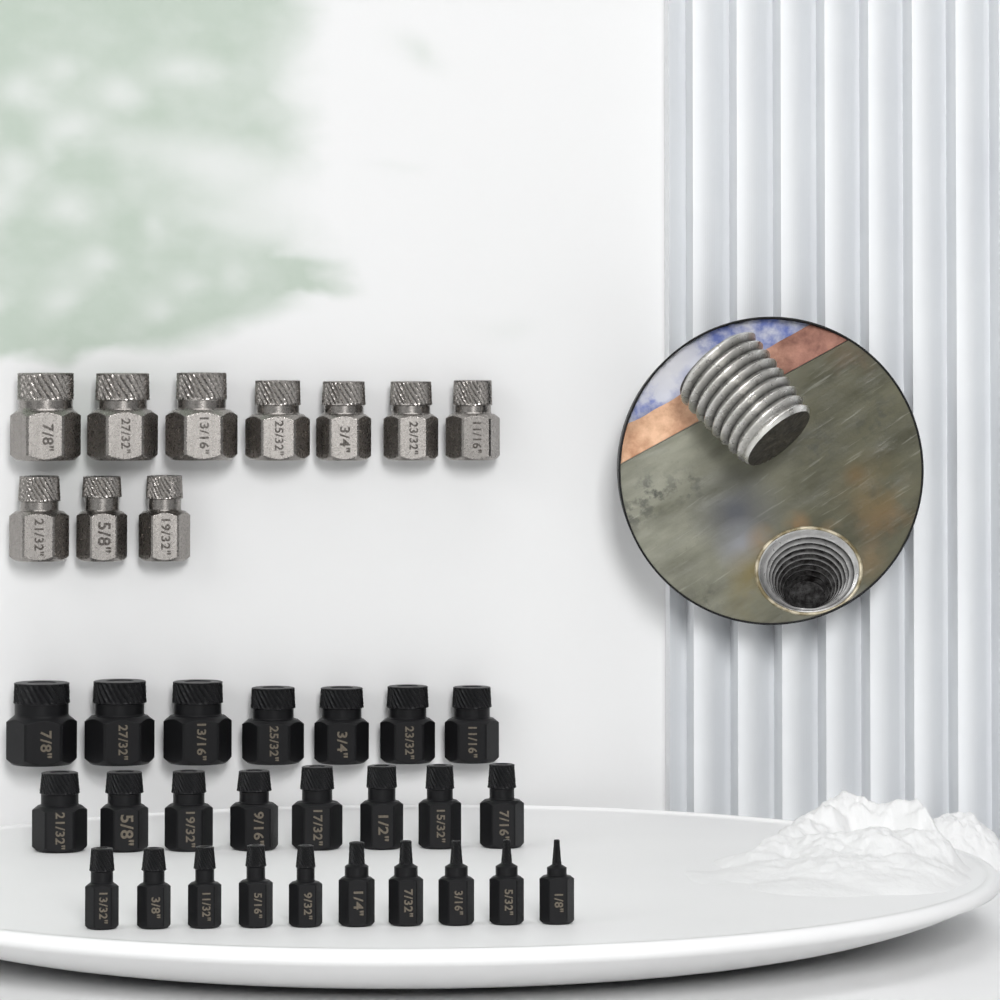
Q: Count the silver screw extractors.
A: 10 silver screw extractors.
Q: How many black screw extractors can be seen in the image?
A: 25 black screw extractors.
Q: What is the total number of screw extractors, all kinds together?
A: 35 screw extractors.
